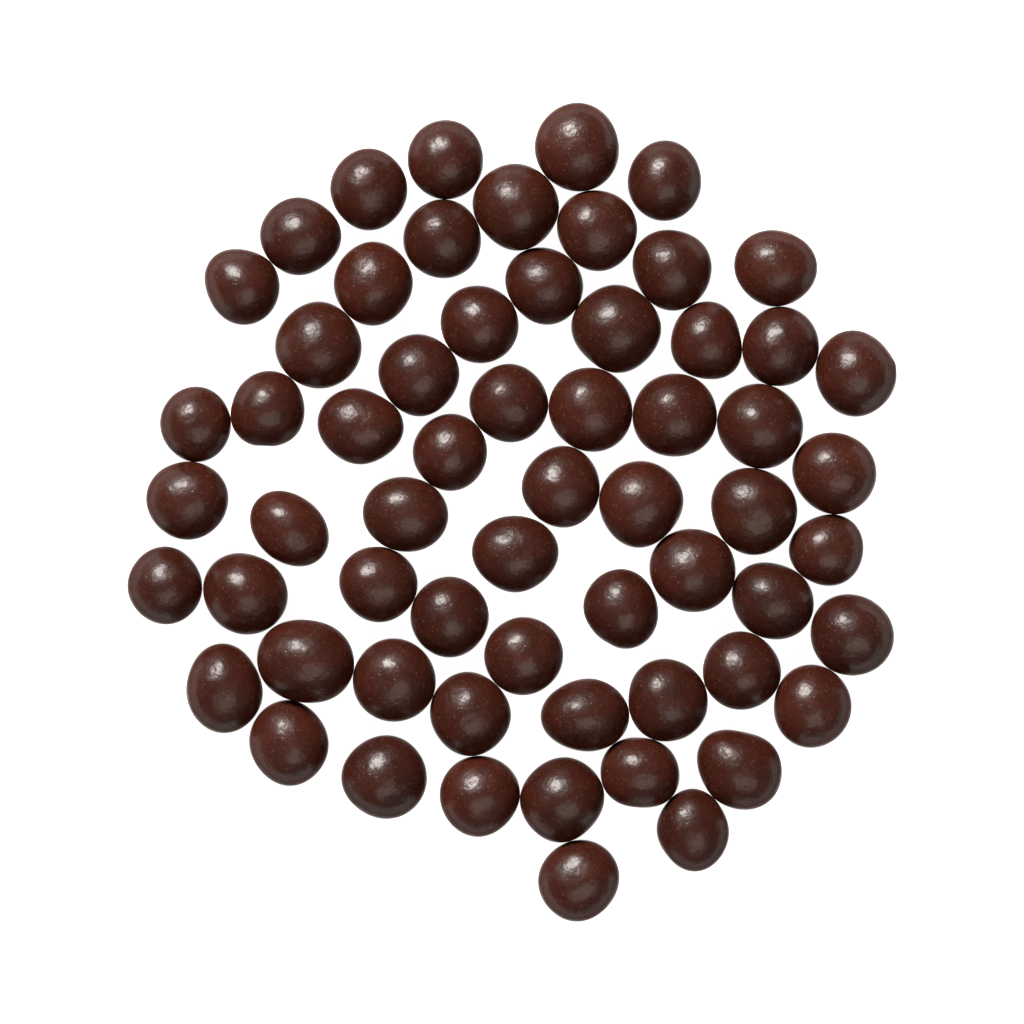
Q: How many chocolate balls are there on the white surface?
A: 62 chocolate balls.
